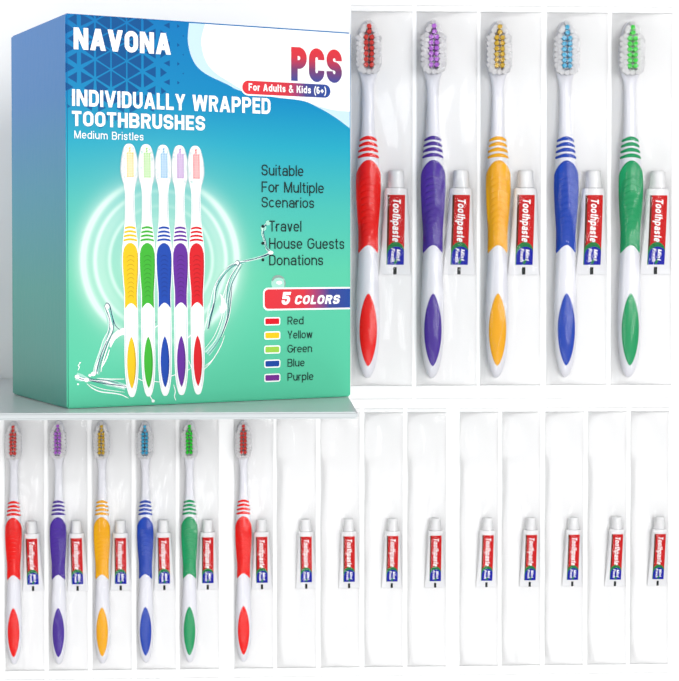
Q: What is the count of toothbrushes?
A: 11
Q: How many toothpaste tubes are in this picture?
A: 20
